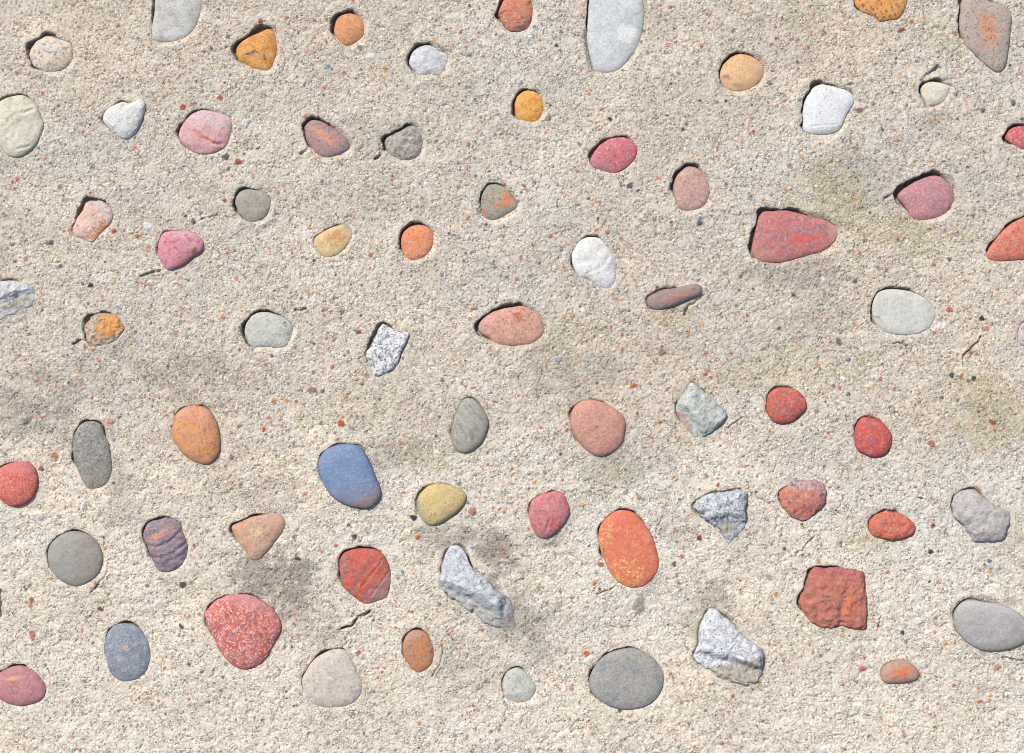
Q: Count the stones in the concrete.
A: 71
